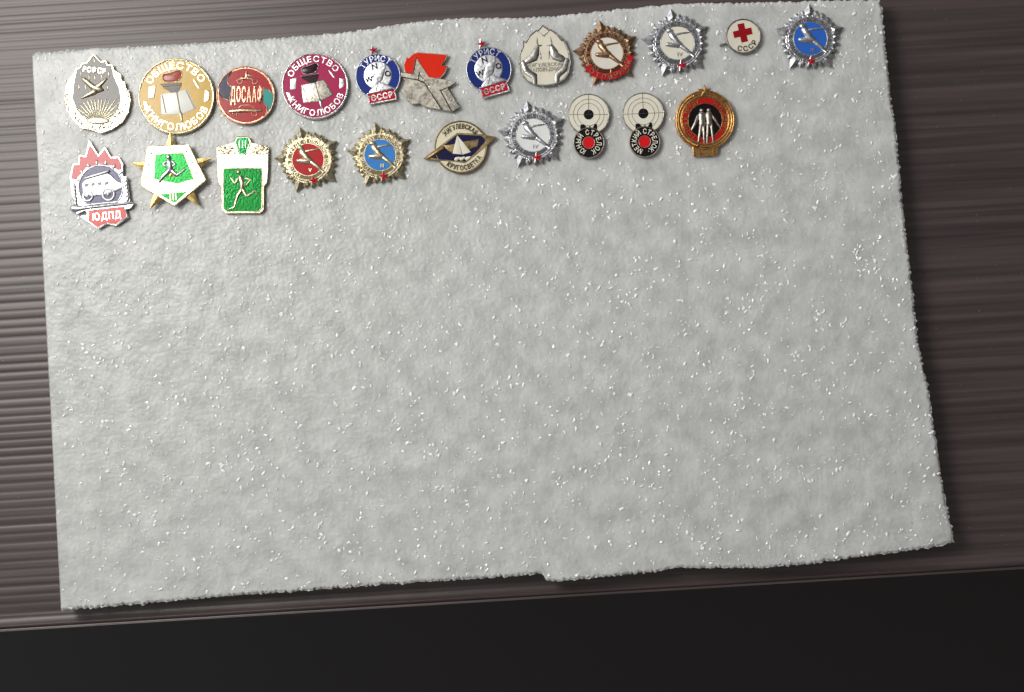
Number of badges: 22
